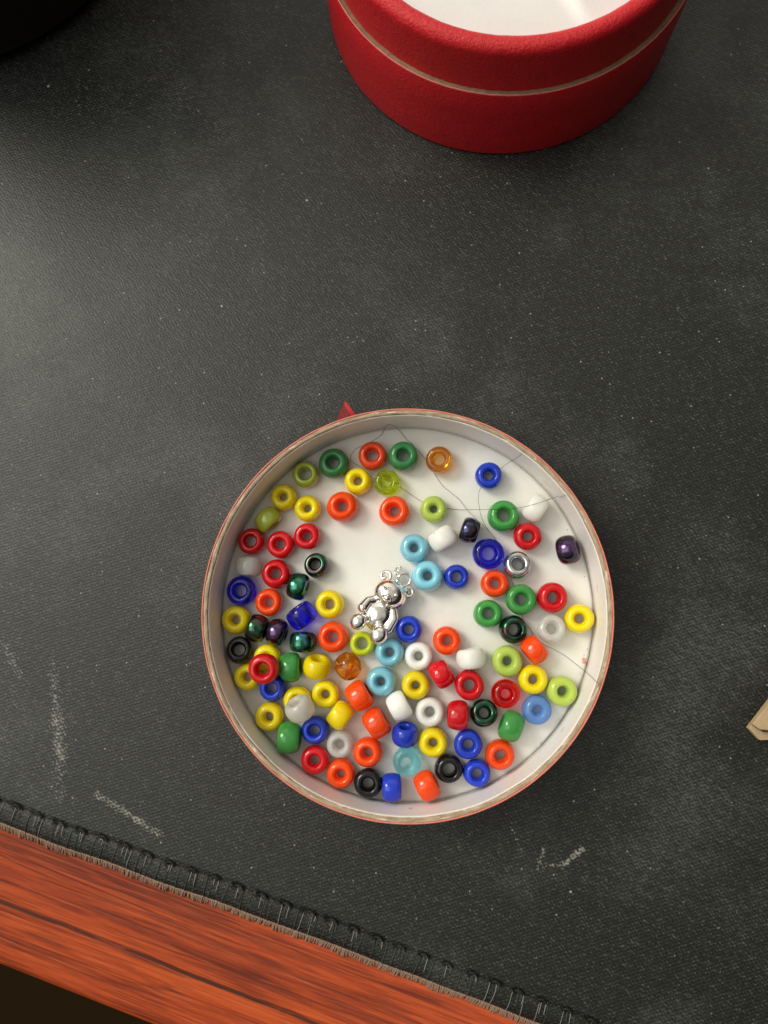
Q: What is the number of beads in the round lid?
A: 100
